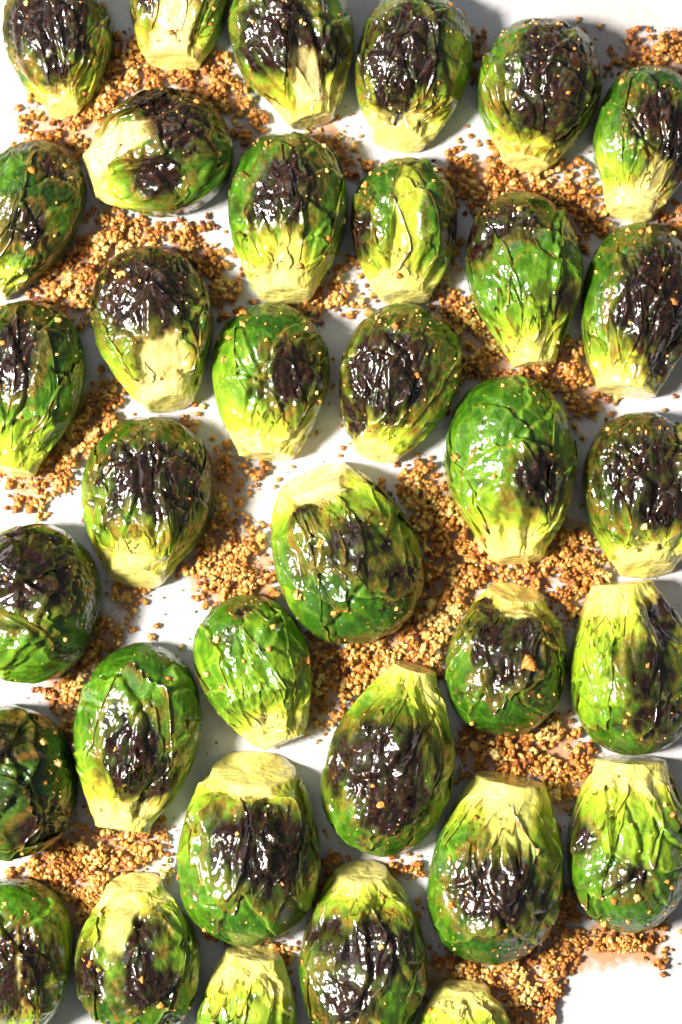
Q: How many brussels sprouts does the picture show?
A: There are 35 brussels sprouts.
